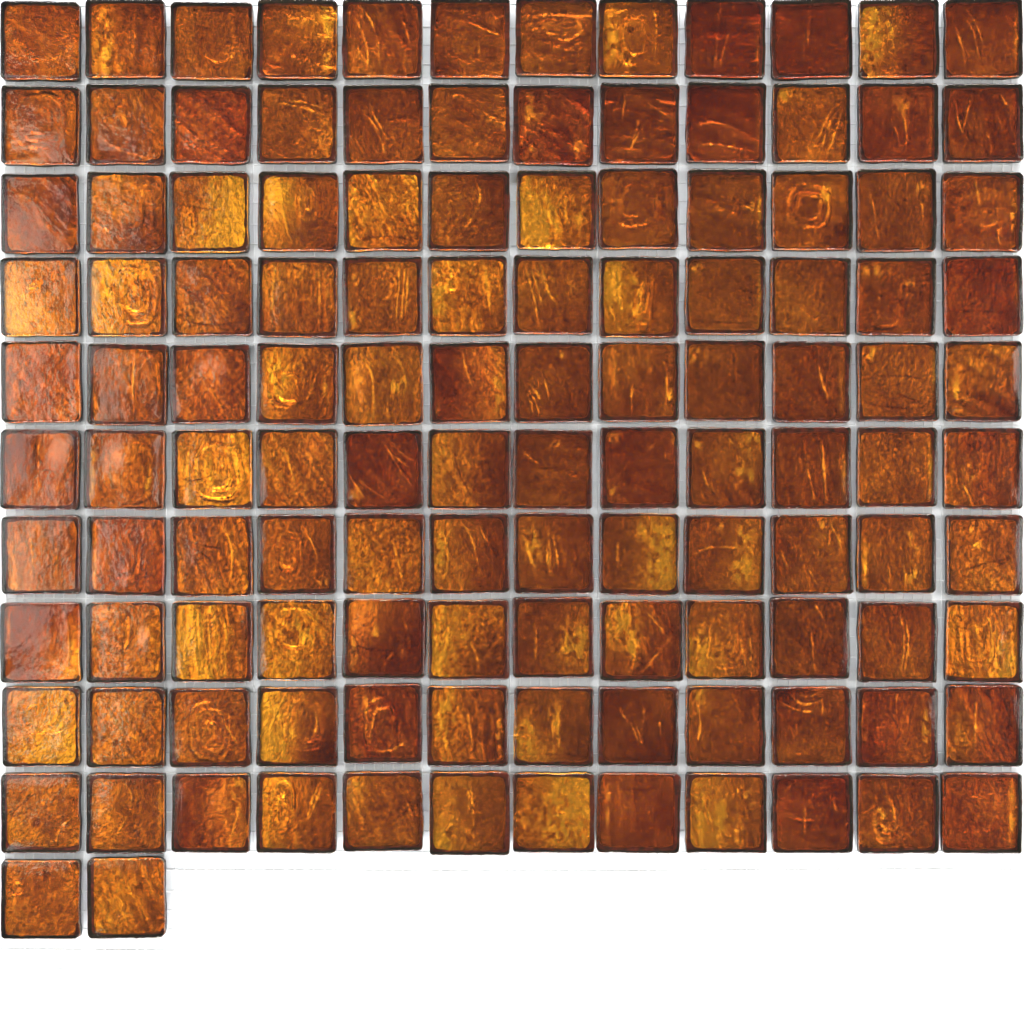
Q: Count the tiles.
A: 122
